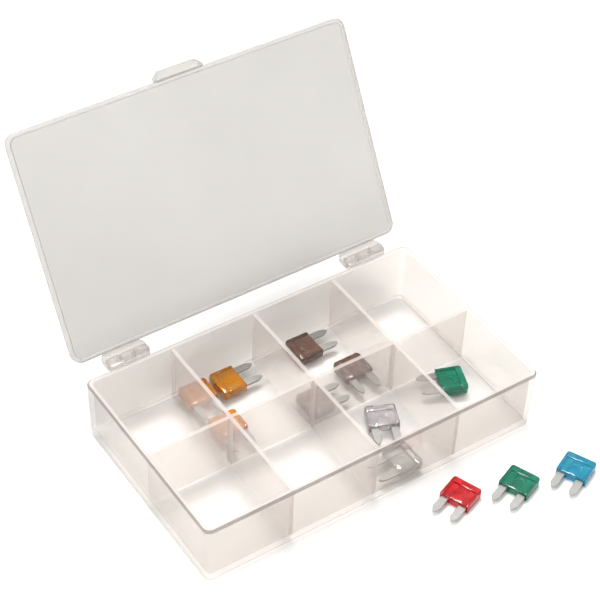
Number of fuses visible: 12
